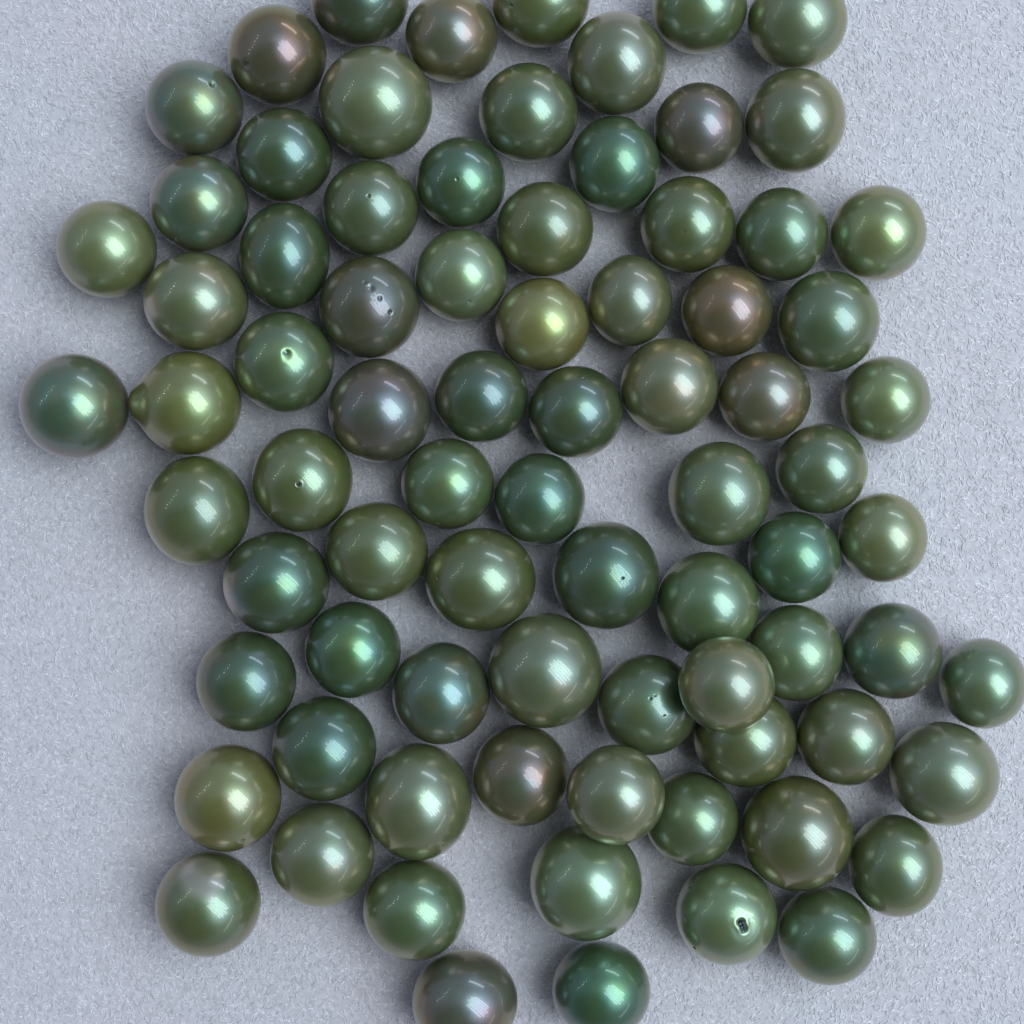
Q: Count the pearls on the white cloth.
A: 80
